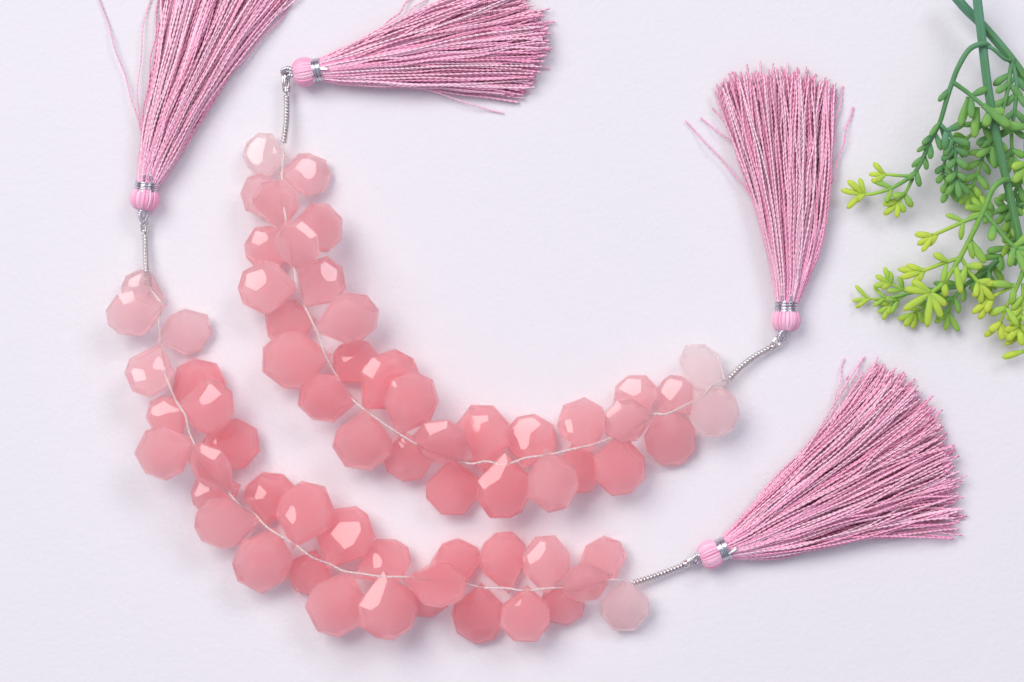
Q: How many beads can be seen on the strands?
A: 64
